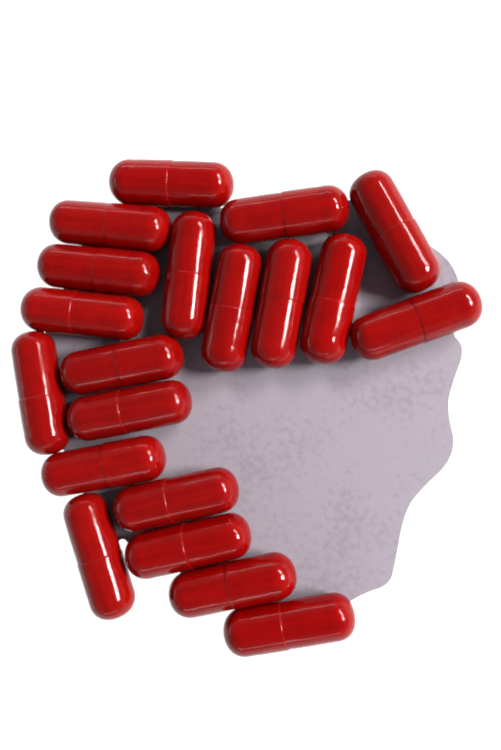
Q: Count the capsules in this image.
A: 20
